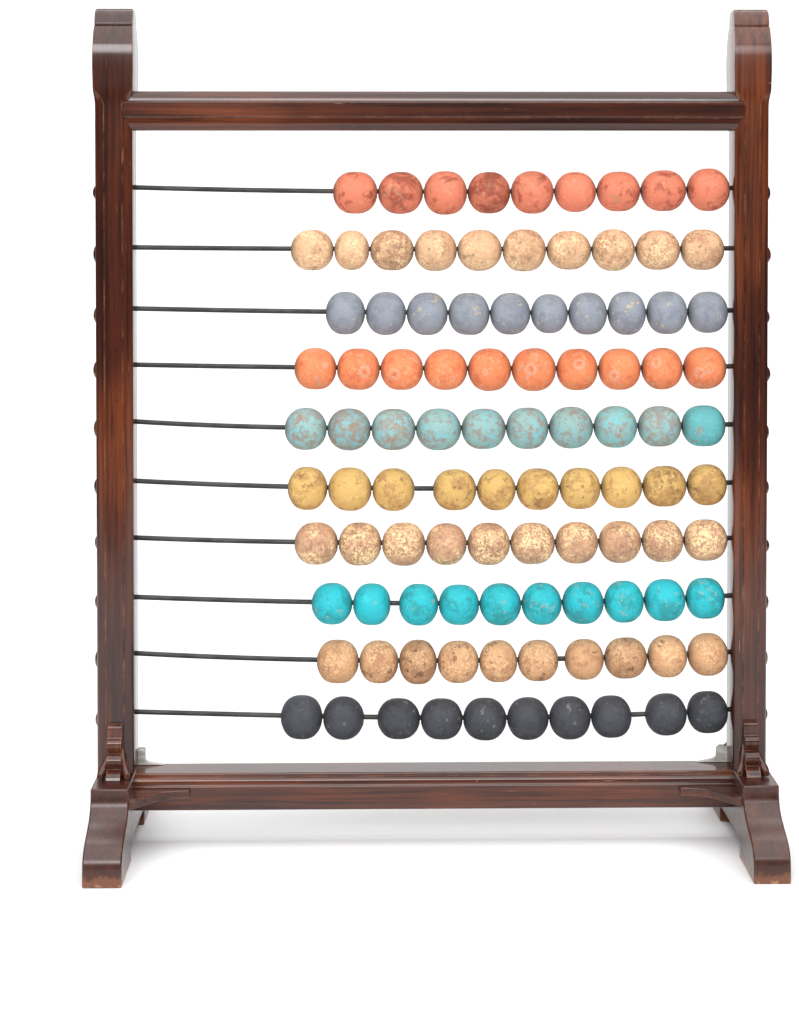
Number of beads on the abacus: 99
